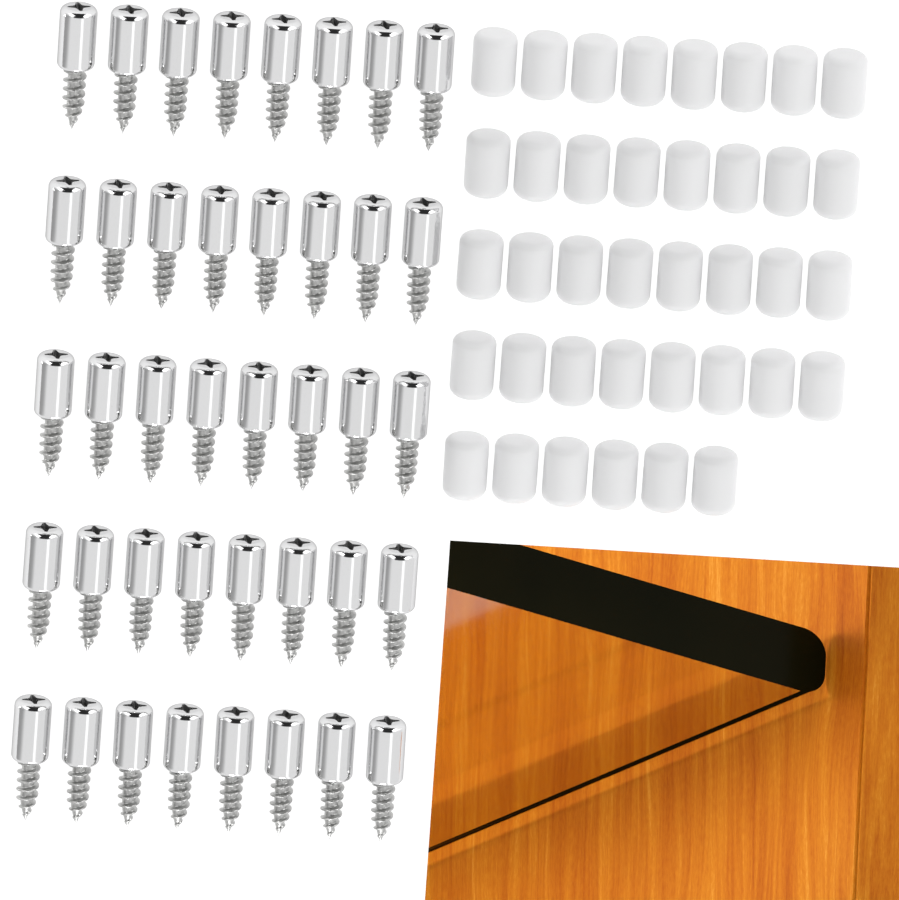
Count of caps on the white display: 38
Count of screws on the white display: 40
